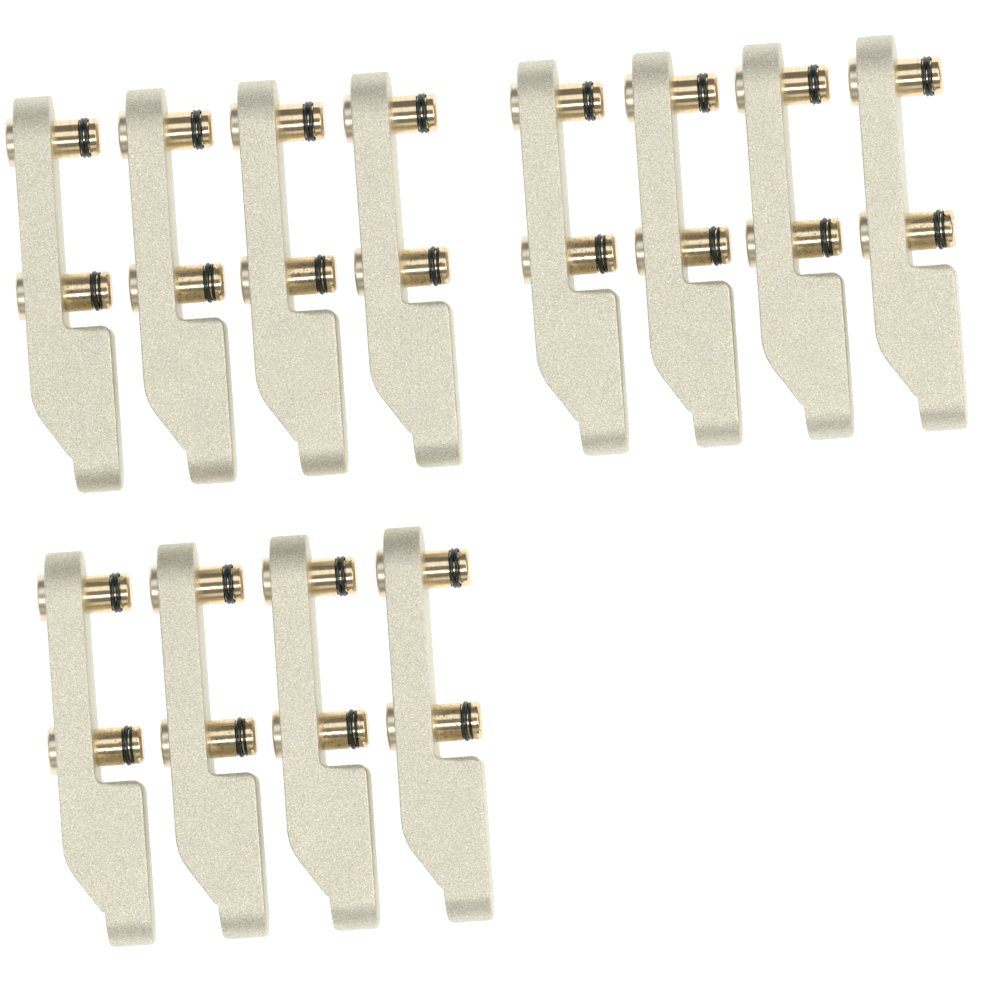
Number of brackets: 12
